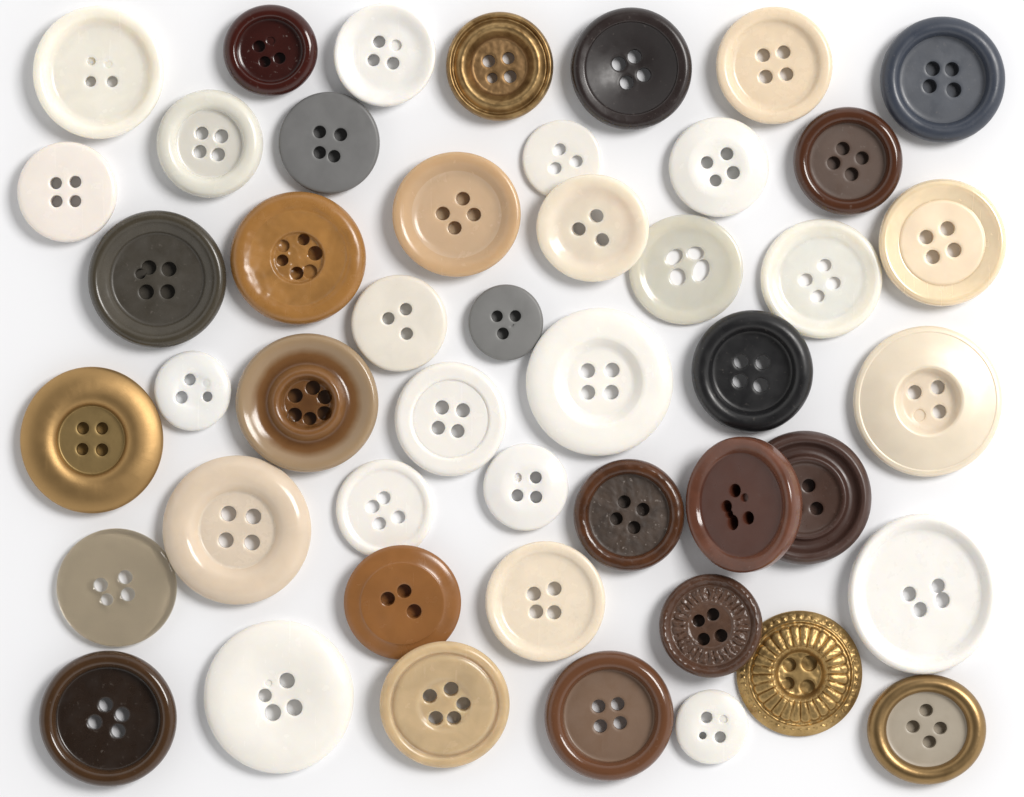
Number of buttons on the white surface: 47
